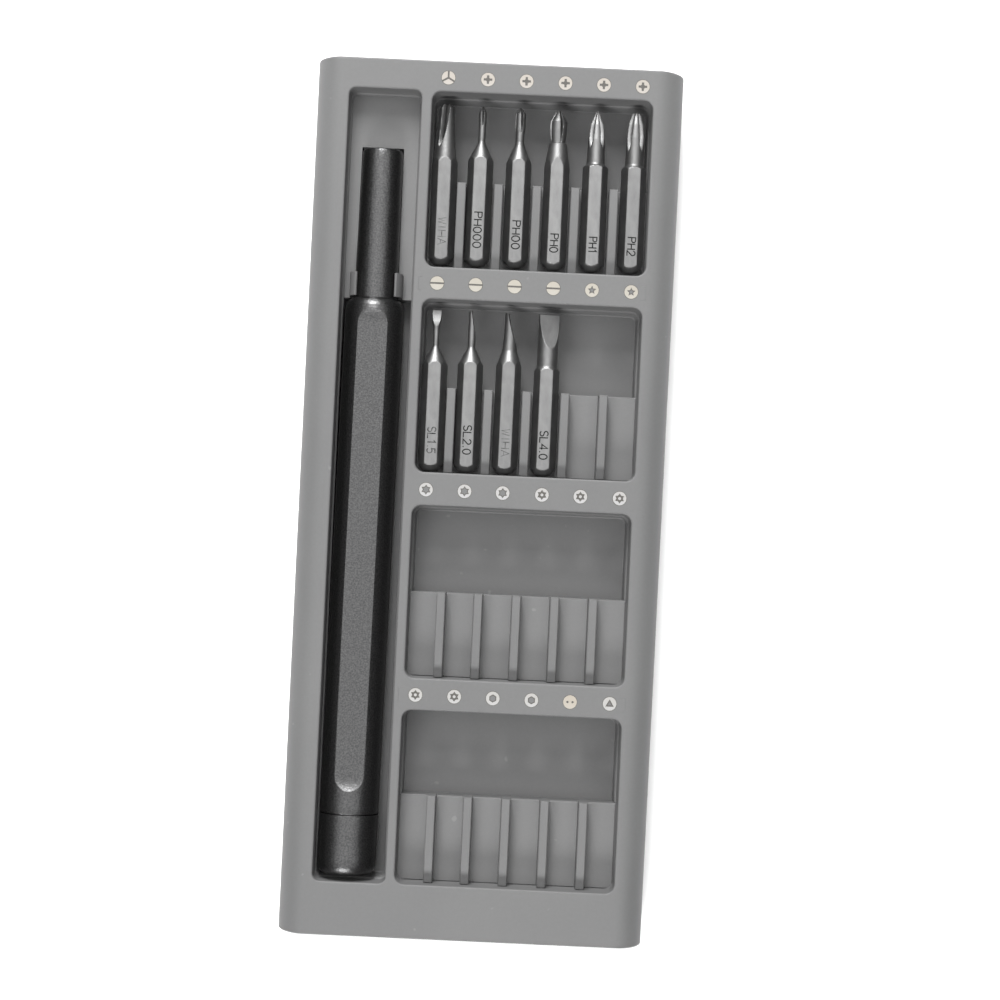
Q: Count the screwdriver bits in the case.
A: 10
